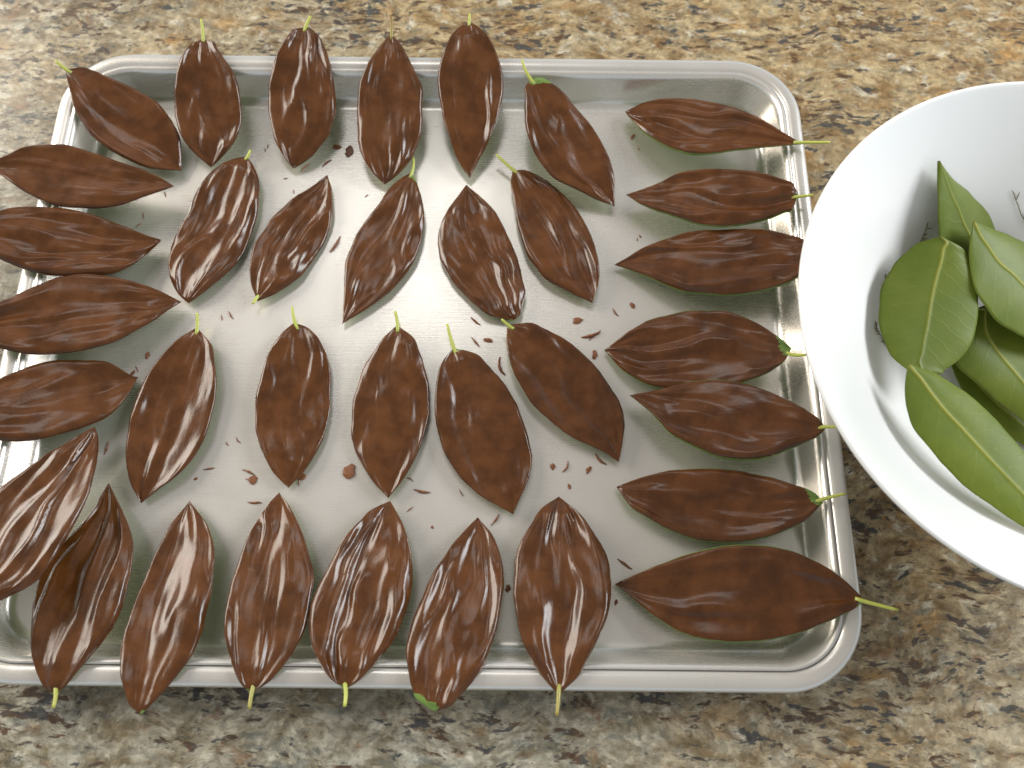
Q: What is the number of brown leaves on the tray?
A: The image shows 34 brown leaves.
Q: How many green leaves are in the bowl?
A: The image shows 6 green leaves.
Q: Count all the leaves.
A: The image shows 40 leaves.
